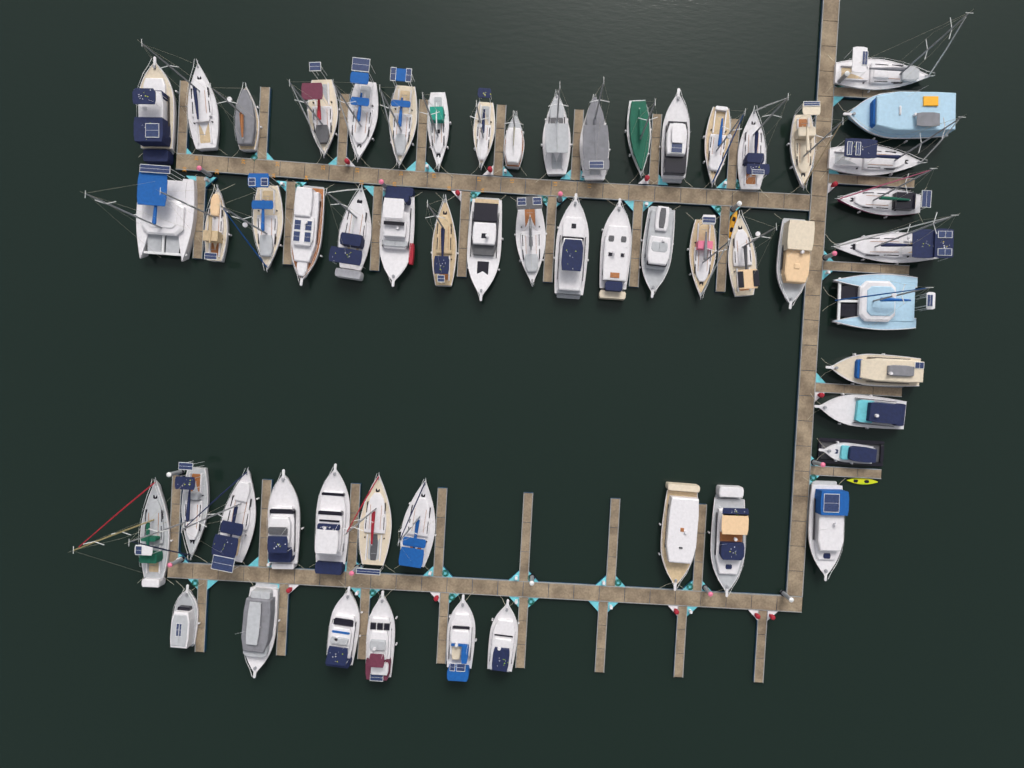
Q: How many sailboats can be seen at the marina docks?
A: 32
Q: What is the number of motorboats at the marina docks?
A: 24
